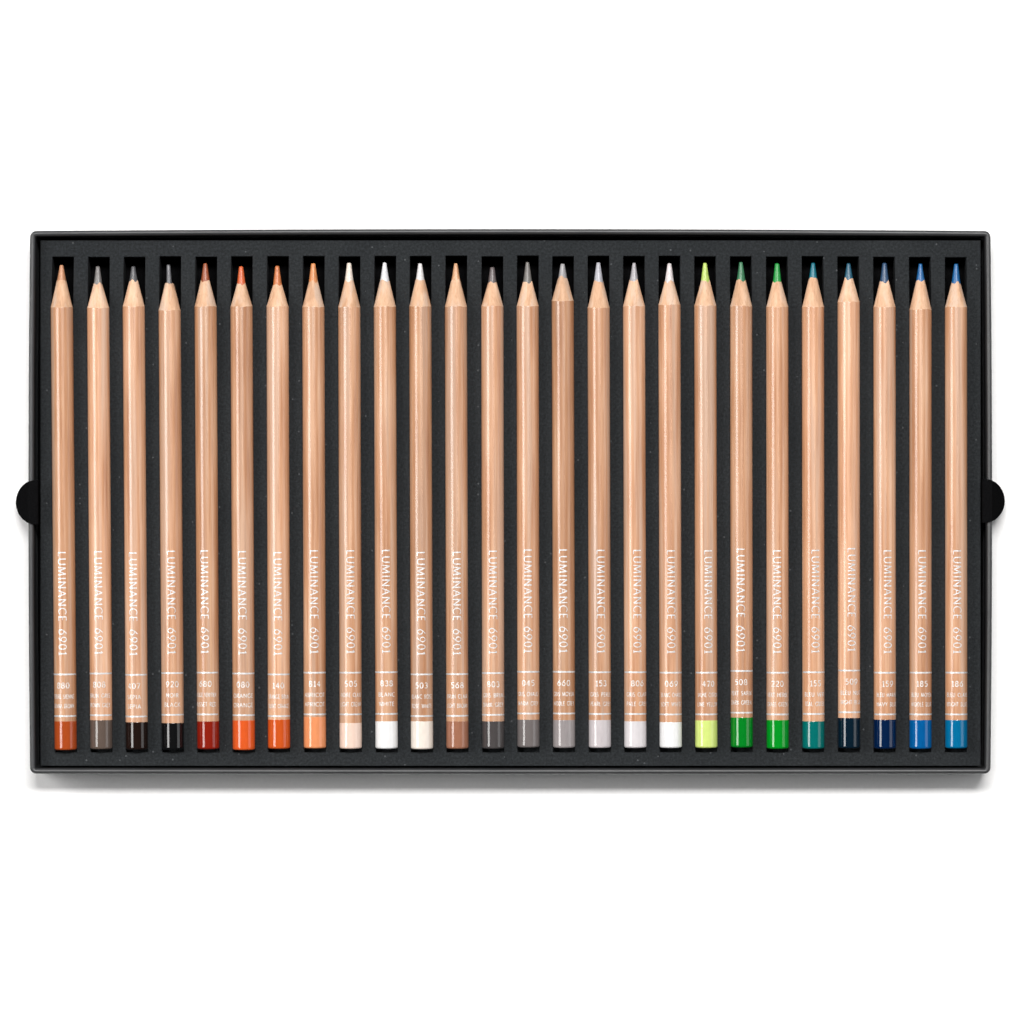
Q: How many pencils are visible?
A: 26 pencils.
